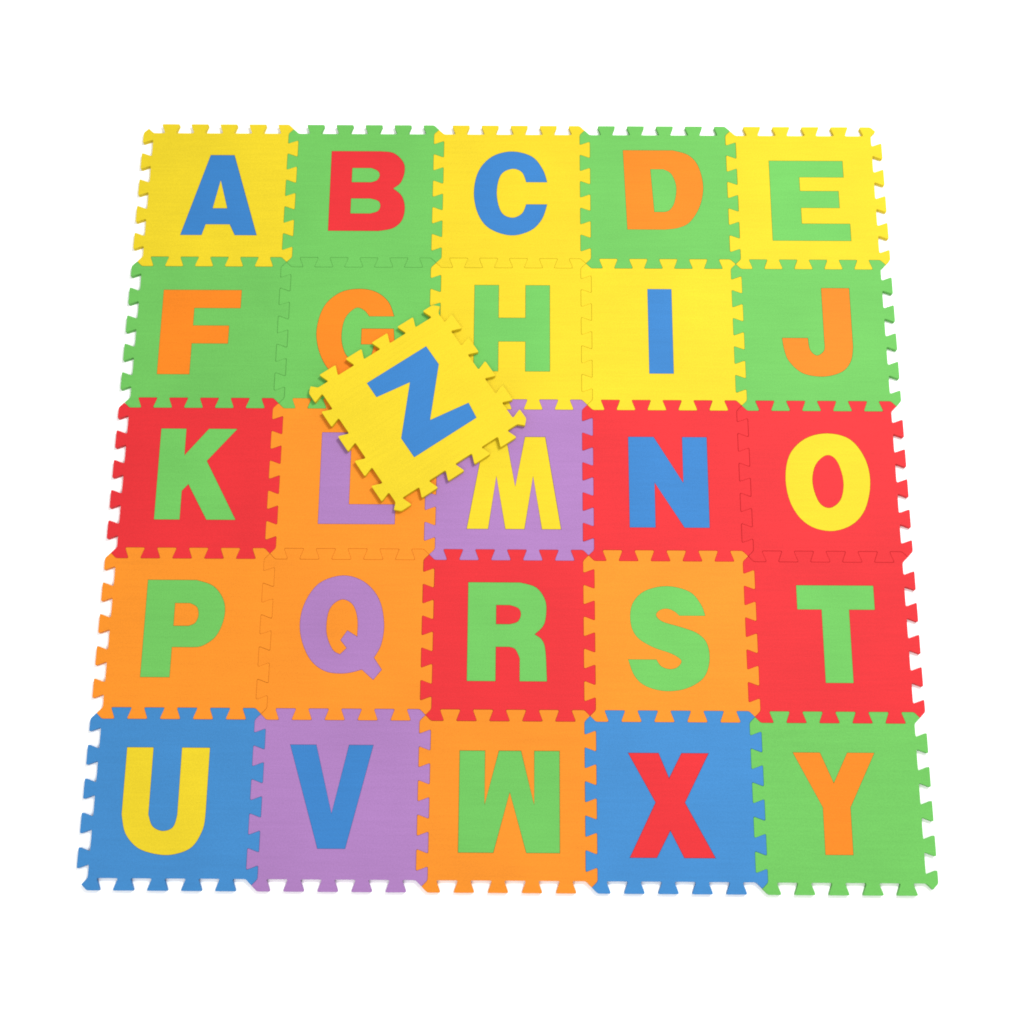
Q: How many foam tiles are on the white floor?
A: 26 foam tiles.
